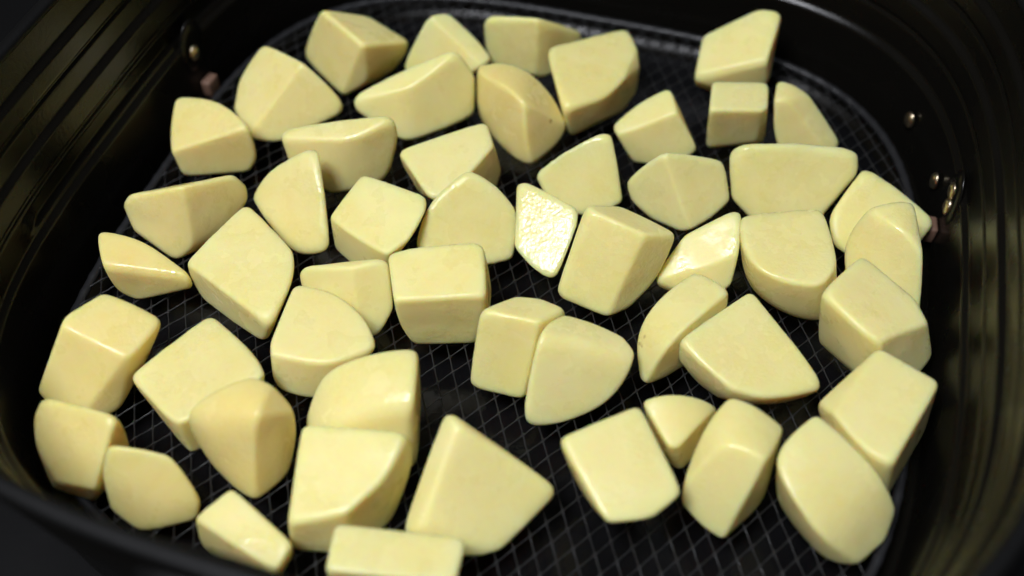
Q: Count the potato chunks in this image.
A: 52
